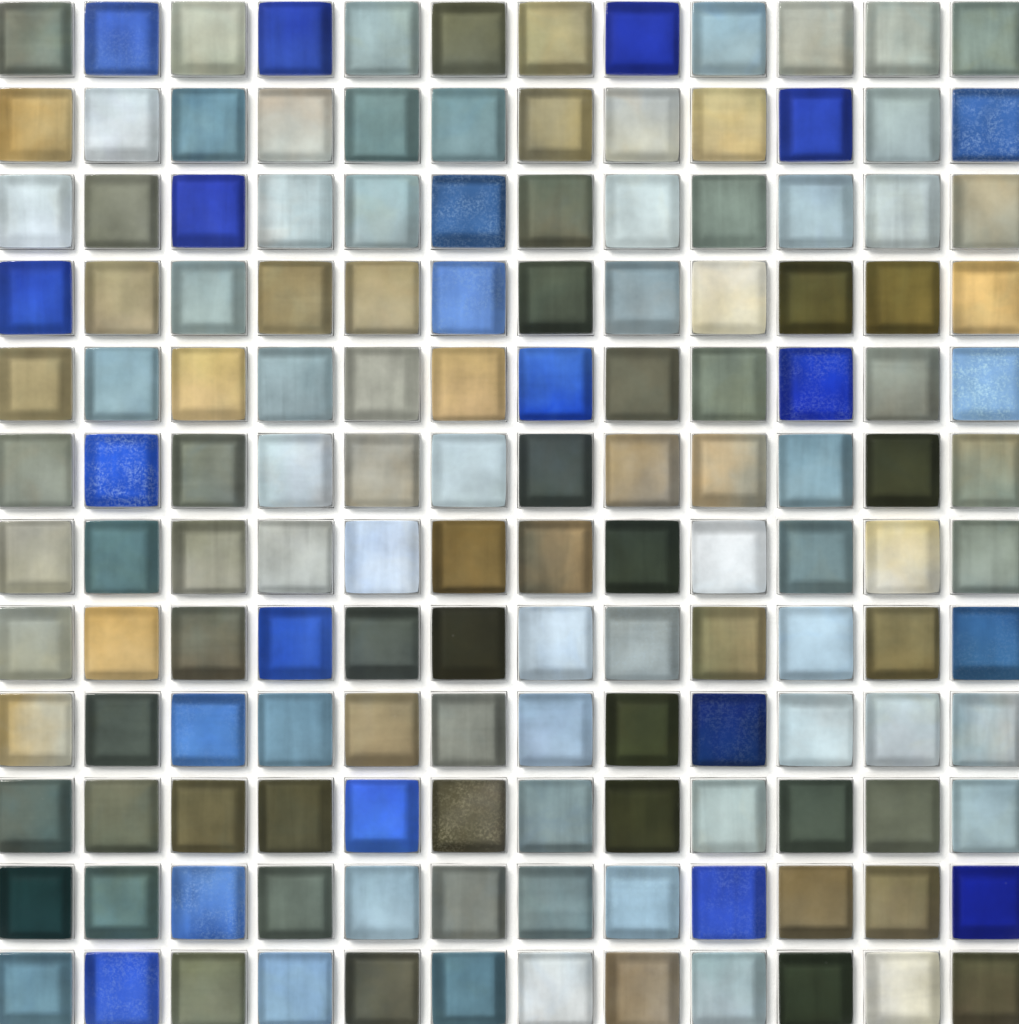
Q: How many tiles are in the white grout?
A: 144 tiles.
